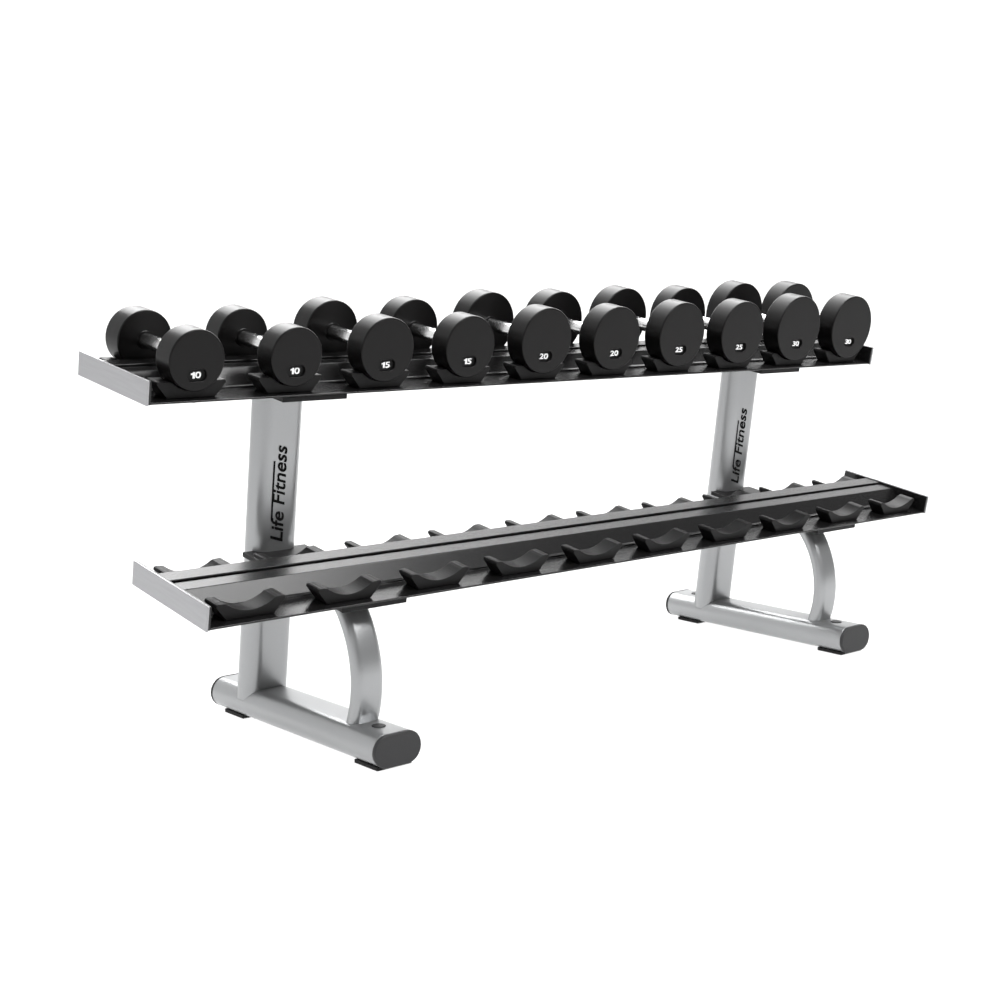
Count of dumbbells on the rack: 10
